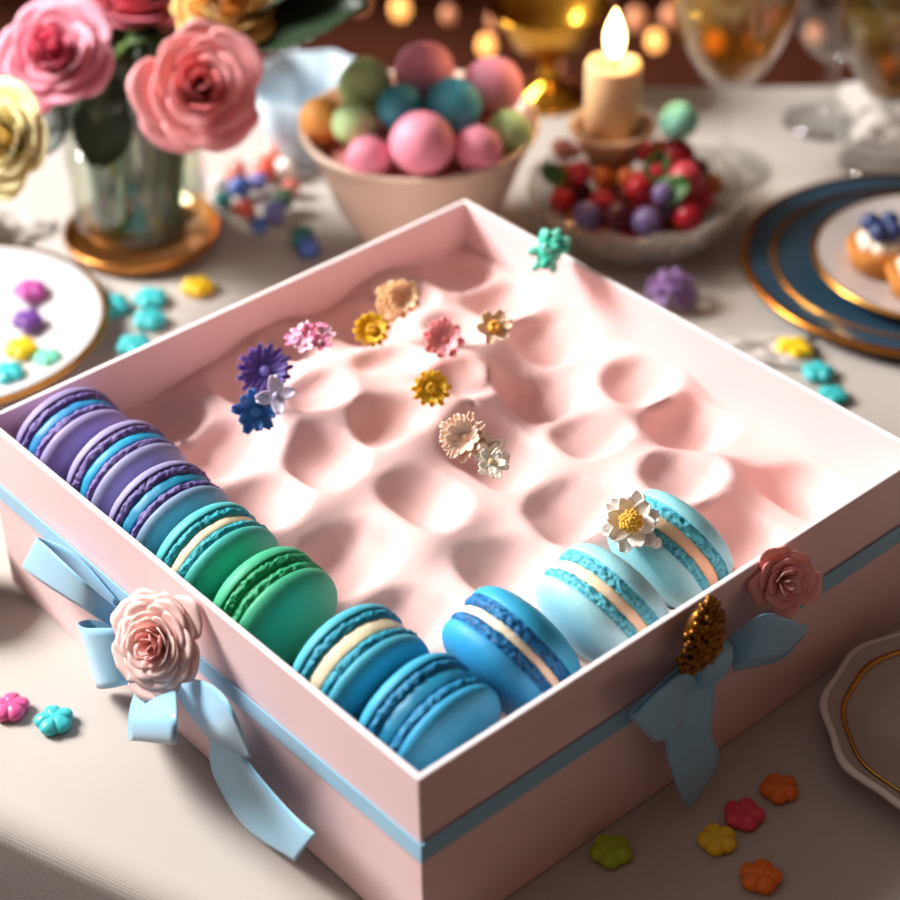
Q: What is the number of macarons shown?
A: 10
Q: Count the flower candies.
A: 20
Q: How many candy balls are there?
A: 12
